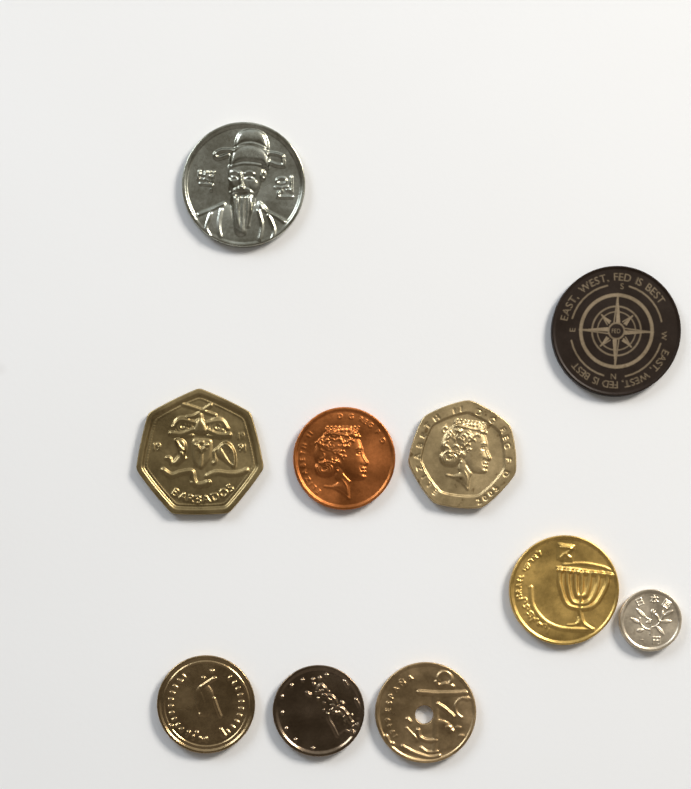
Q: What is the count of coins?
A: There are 10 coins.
